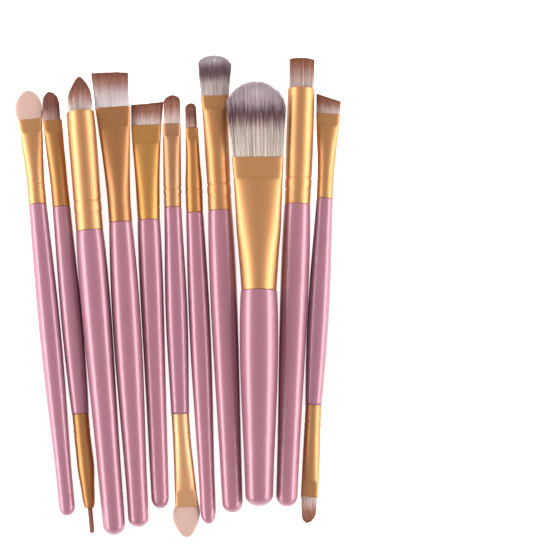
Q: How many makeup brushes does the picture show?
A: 11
